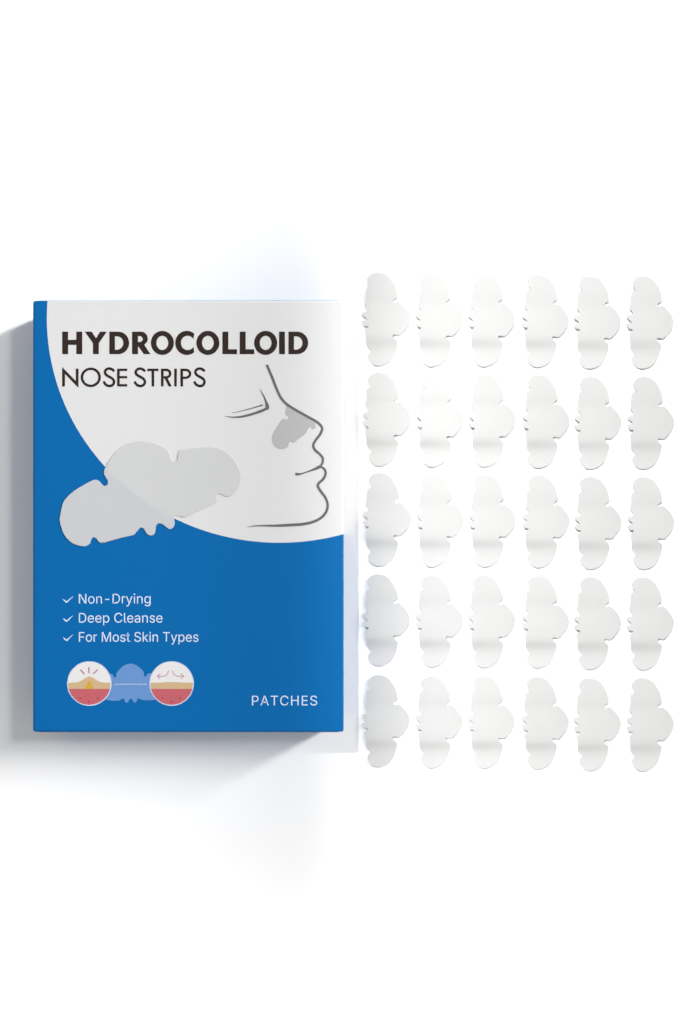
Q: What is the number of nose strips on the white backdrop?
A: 30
